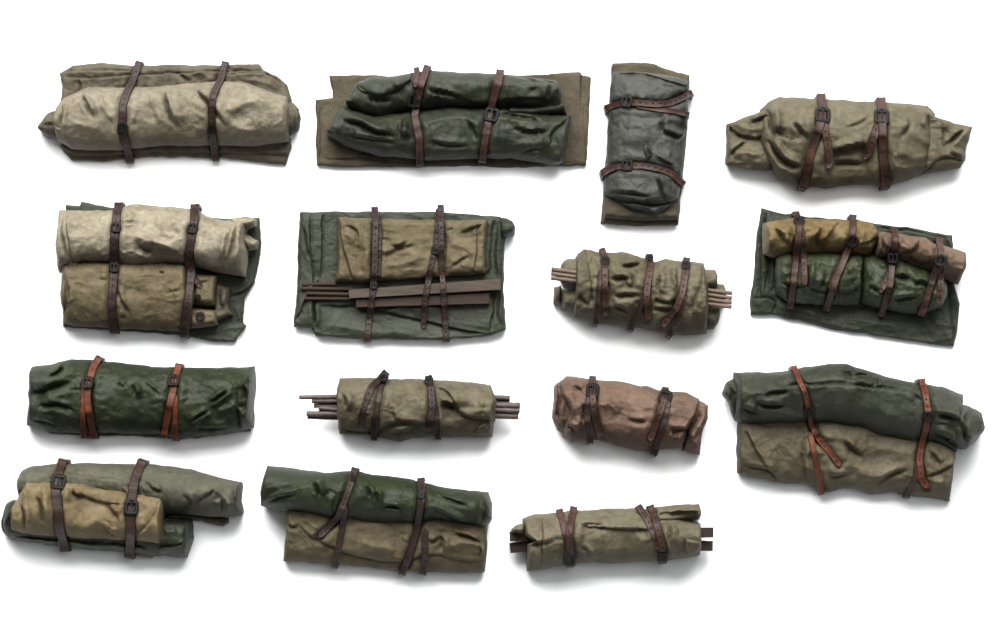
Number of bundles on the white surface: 15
